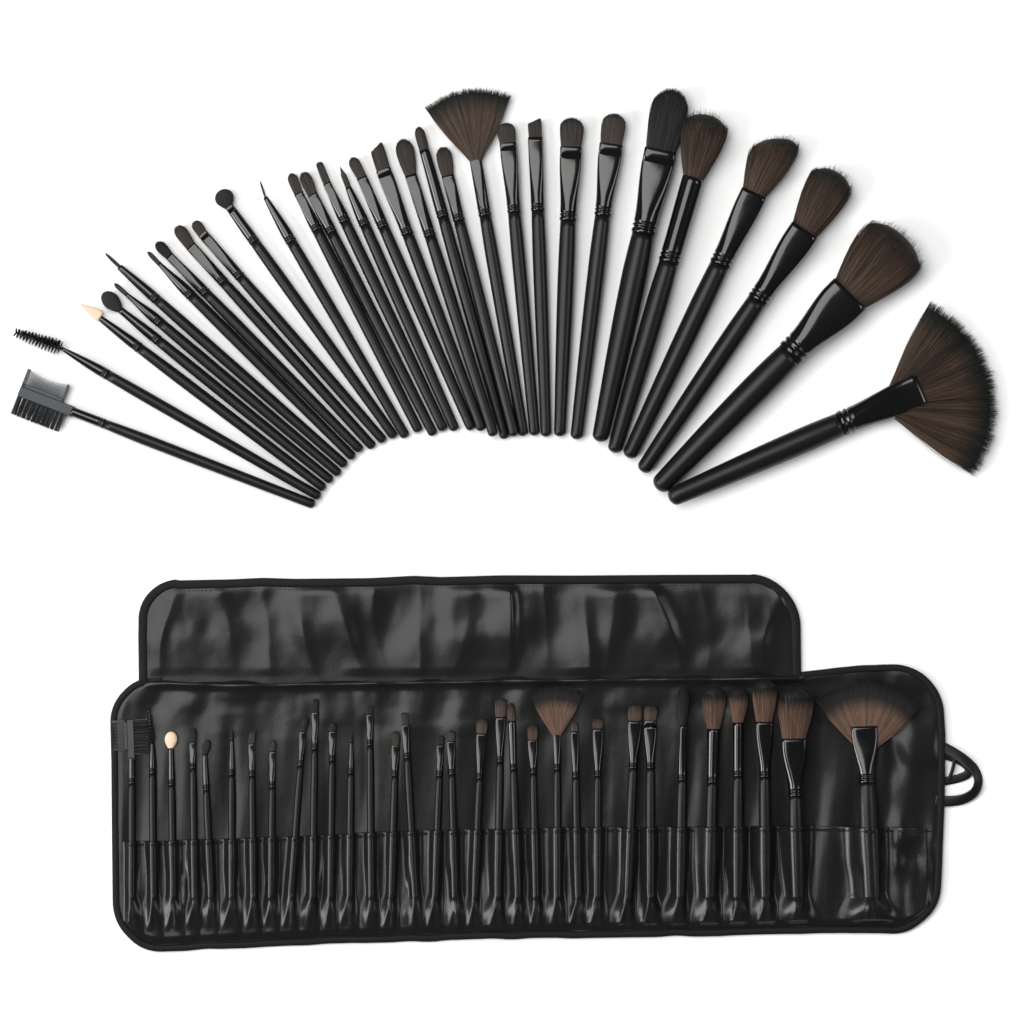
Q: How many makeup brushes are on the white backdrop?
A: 64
